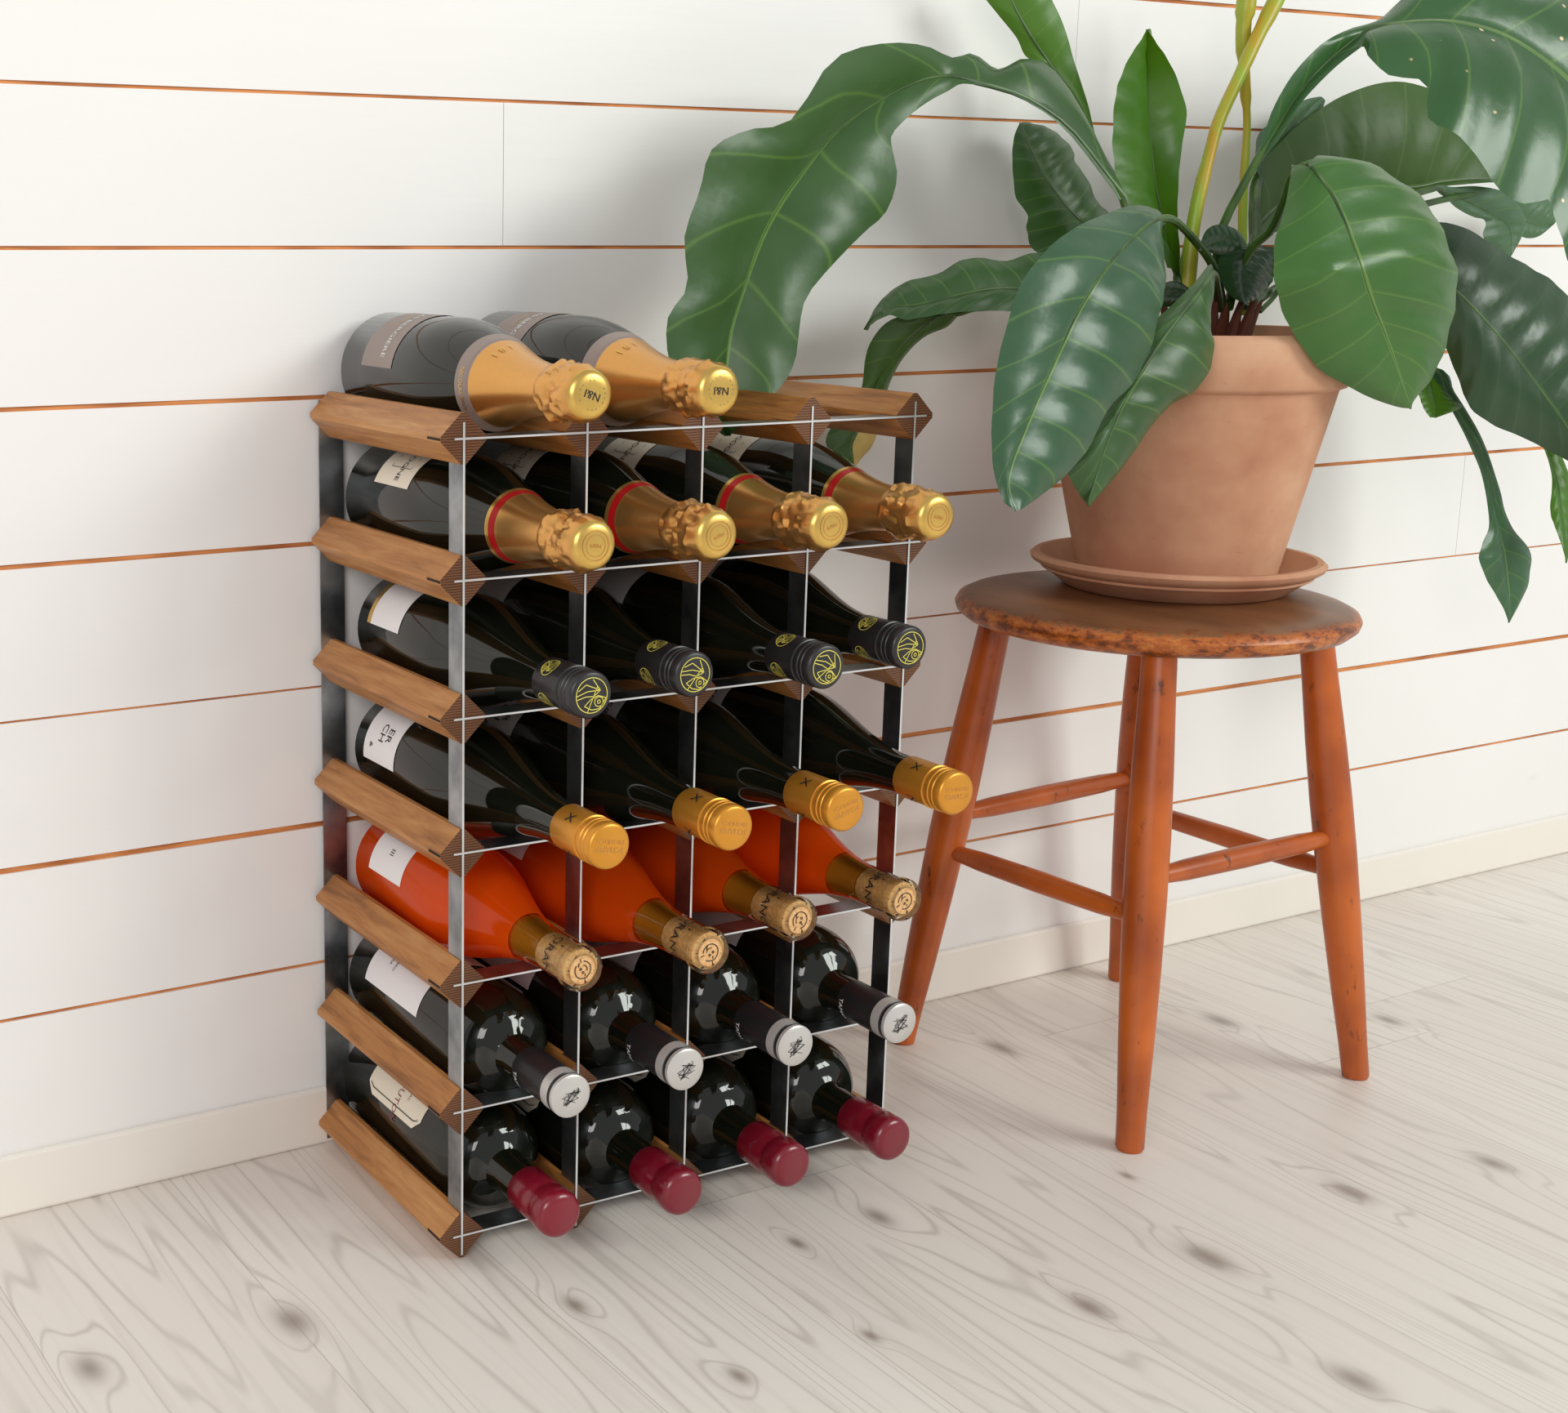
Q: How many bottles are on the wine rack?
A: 26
